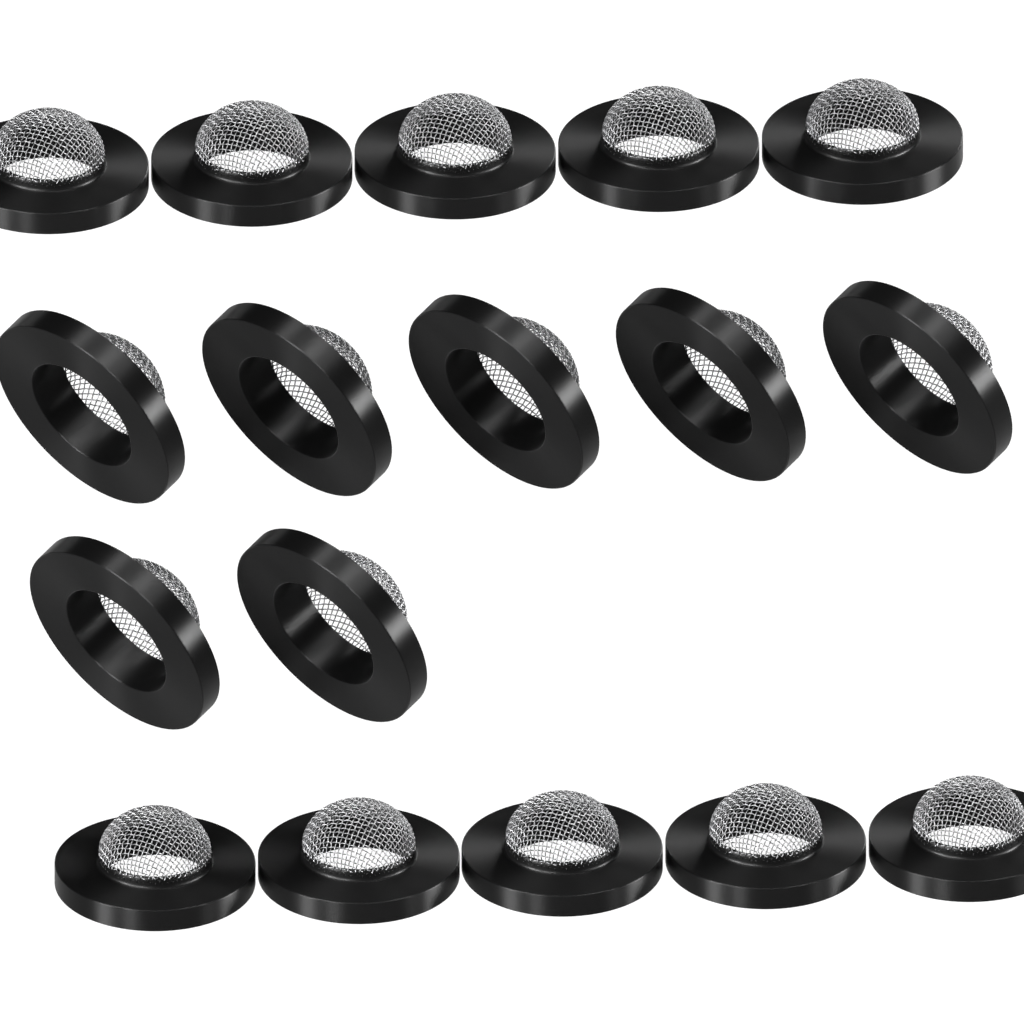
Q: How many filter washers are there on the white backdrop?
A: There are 17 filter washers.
